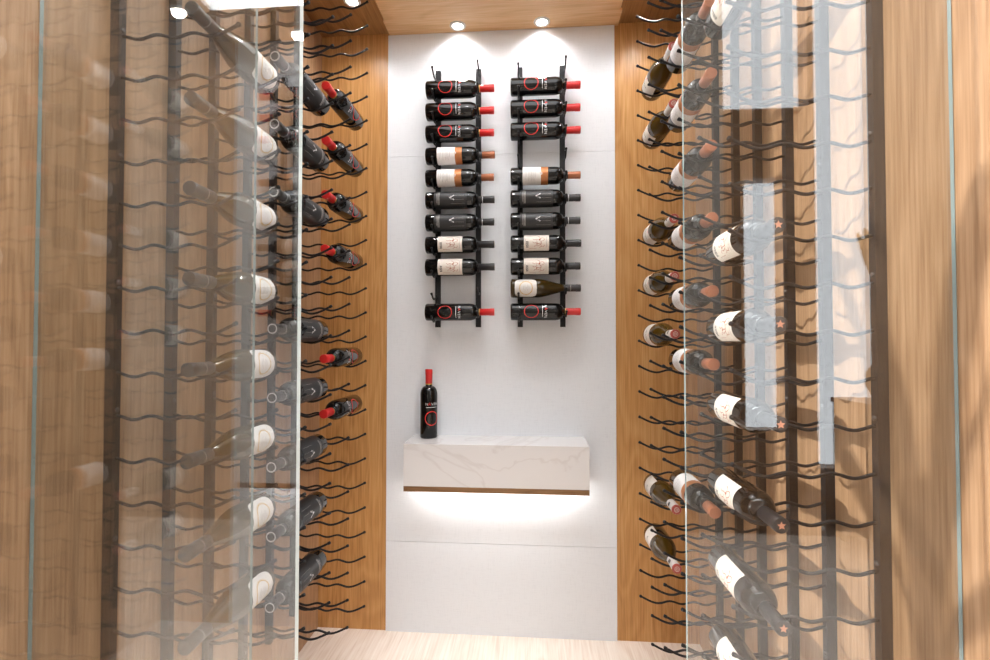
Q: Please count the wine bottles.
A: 64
